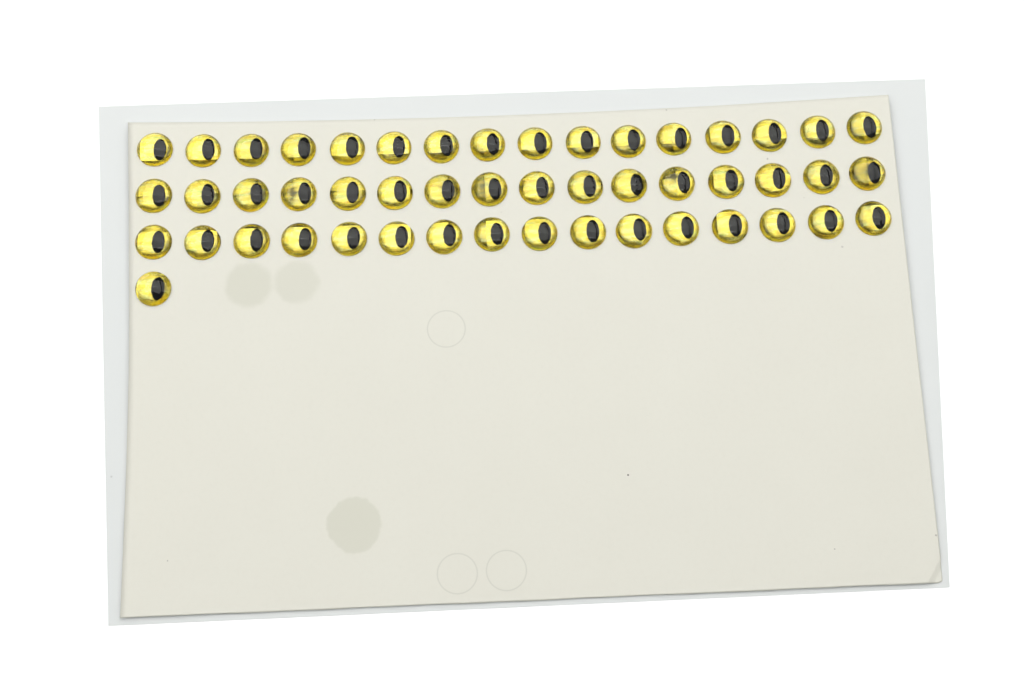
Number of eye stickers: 49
